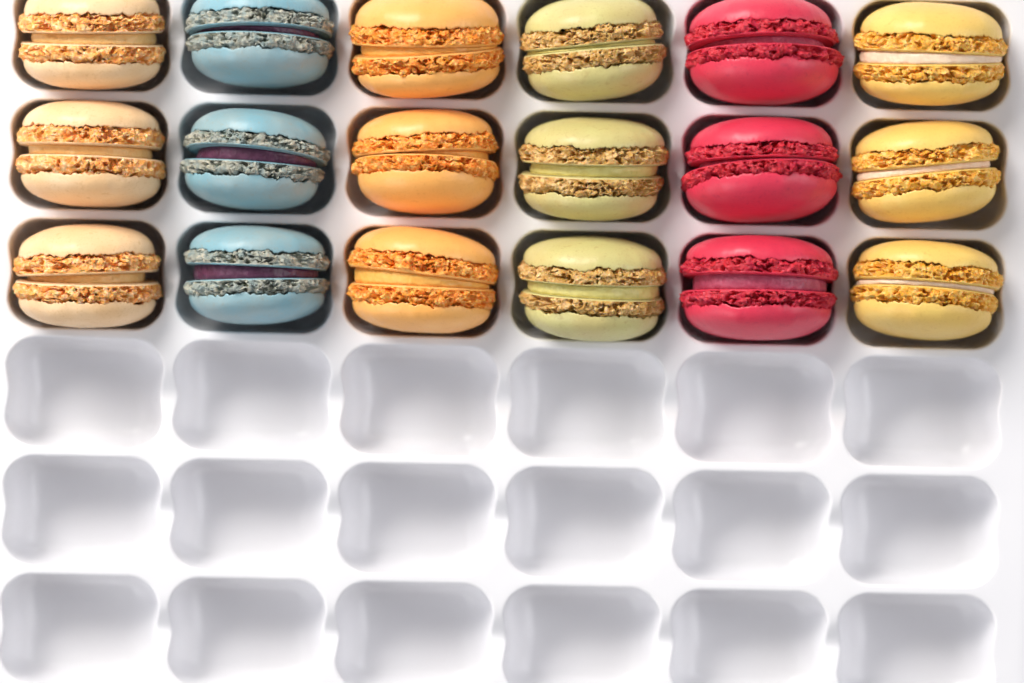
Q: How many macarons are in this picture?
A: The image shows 18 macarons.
